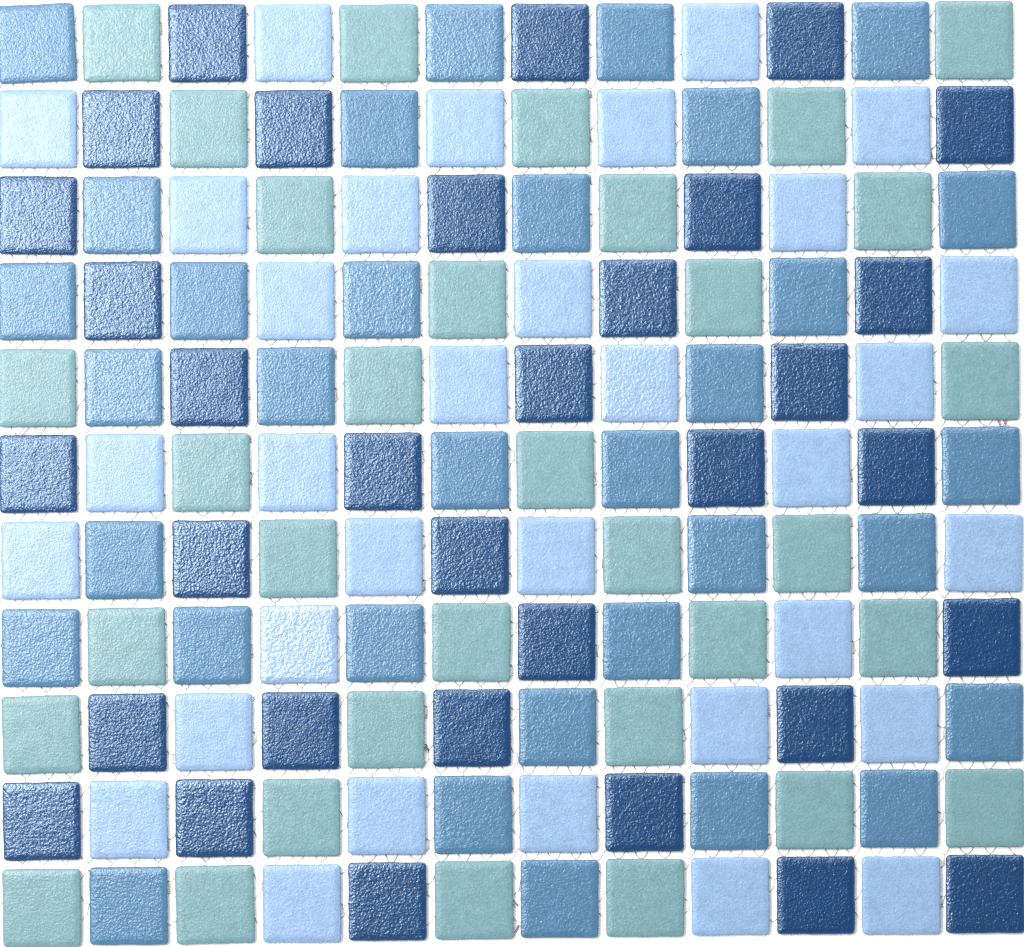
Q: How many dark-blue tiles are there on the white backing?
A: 33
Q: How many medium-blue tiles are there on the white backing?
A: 33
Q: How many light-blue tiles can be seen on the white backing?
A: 33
